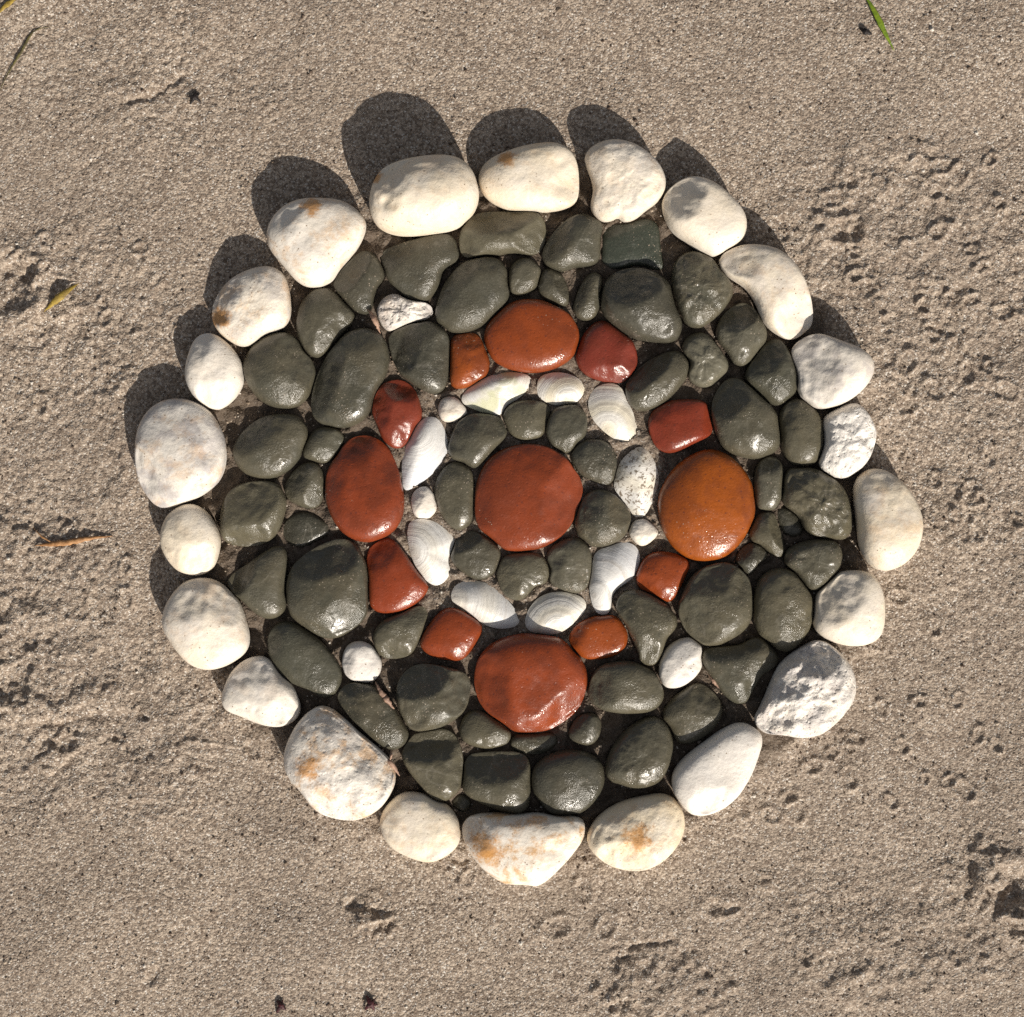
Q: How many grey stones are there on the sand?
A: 61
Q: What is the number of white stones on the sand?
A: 28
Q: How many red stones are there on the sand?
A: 13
